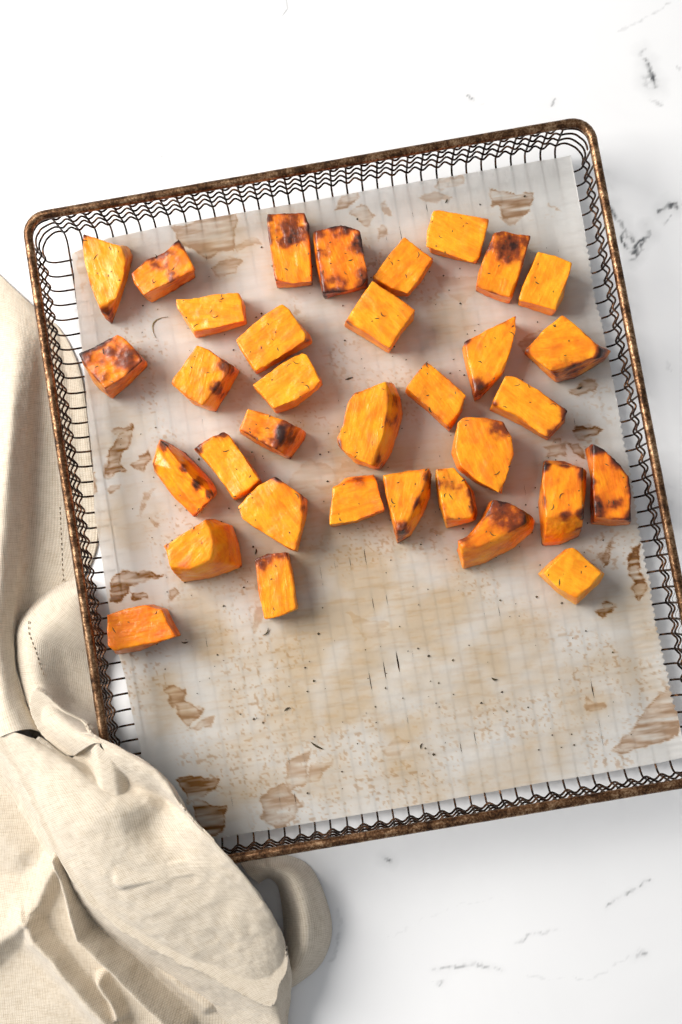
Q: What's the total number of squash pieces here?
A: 34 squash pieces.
